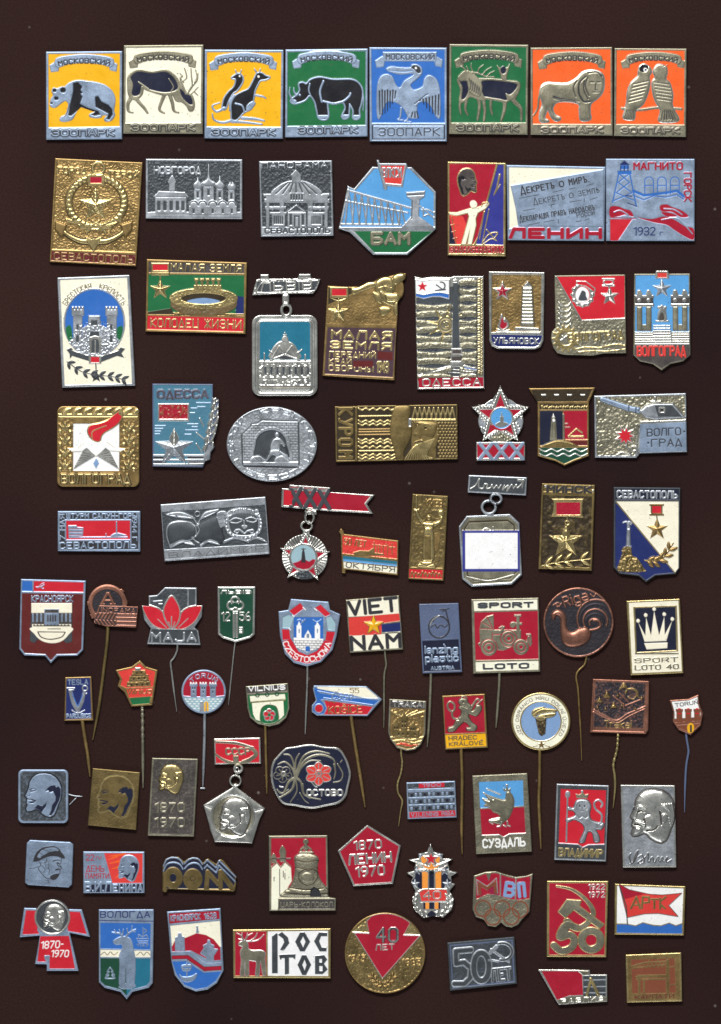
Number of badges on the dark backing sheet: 84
